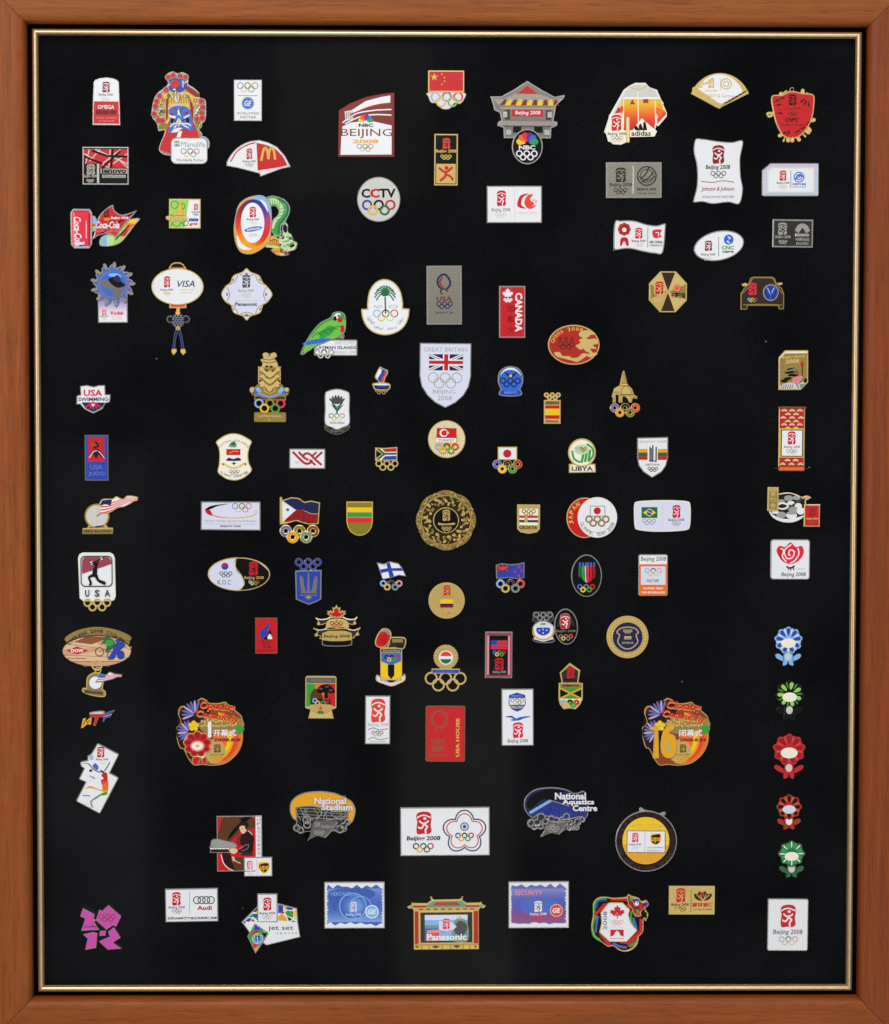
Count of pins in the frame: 105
